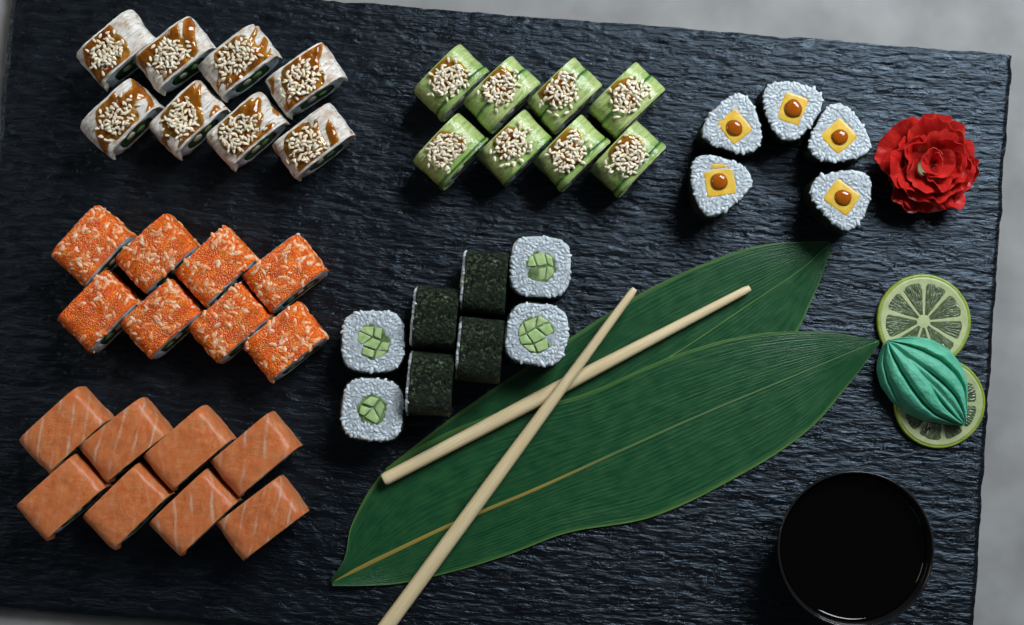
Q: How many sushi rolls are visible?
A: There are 45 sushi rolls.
